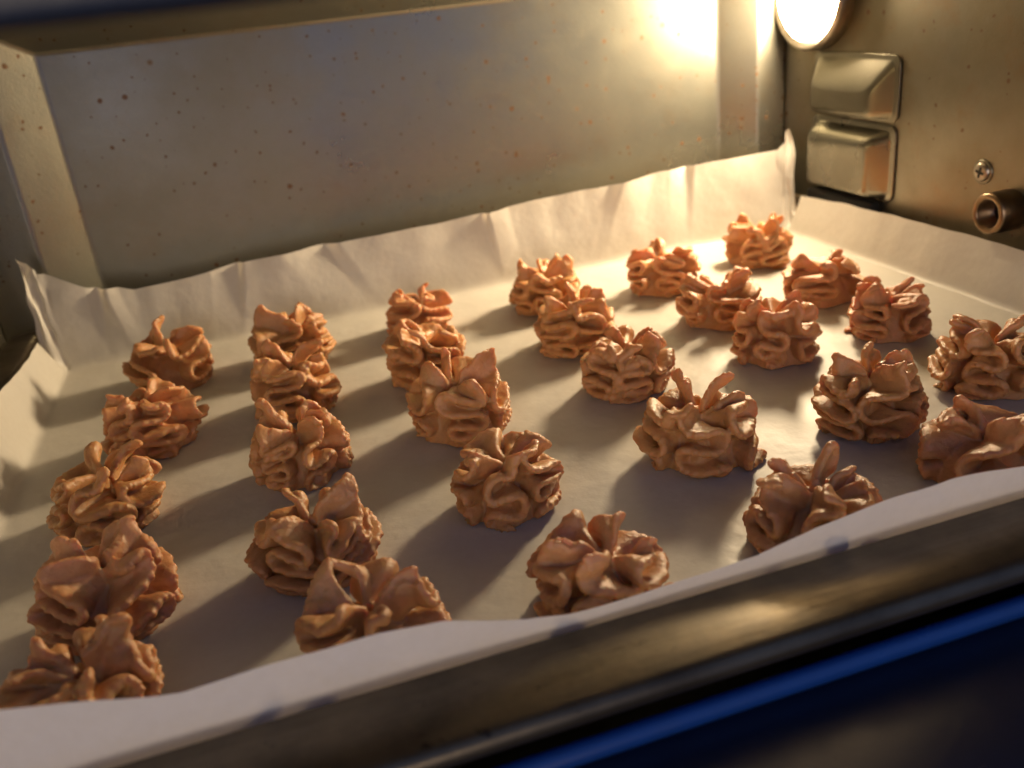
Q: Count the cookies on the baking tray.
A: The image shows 29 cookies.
